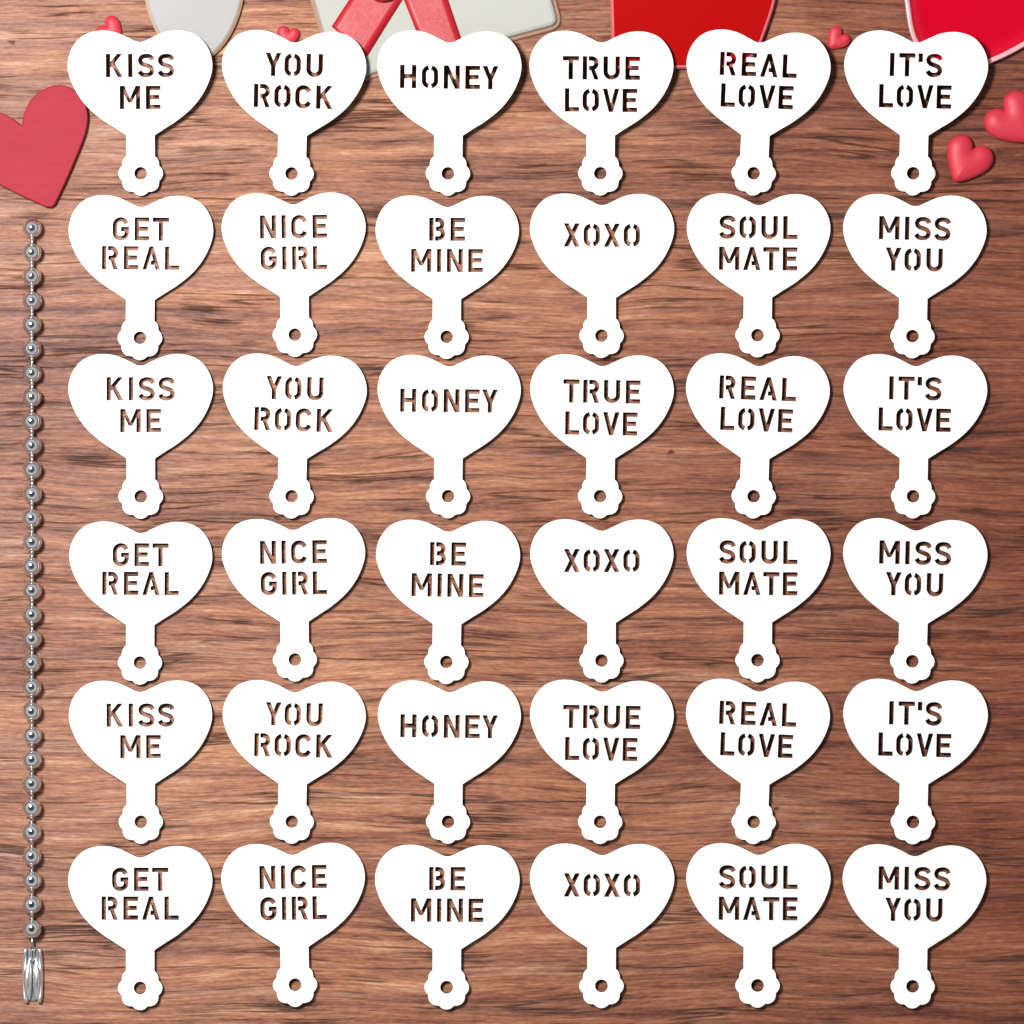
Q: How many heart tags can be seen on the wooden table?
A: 36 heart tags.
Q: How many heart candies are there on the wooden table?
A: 5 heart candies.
